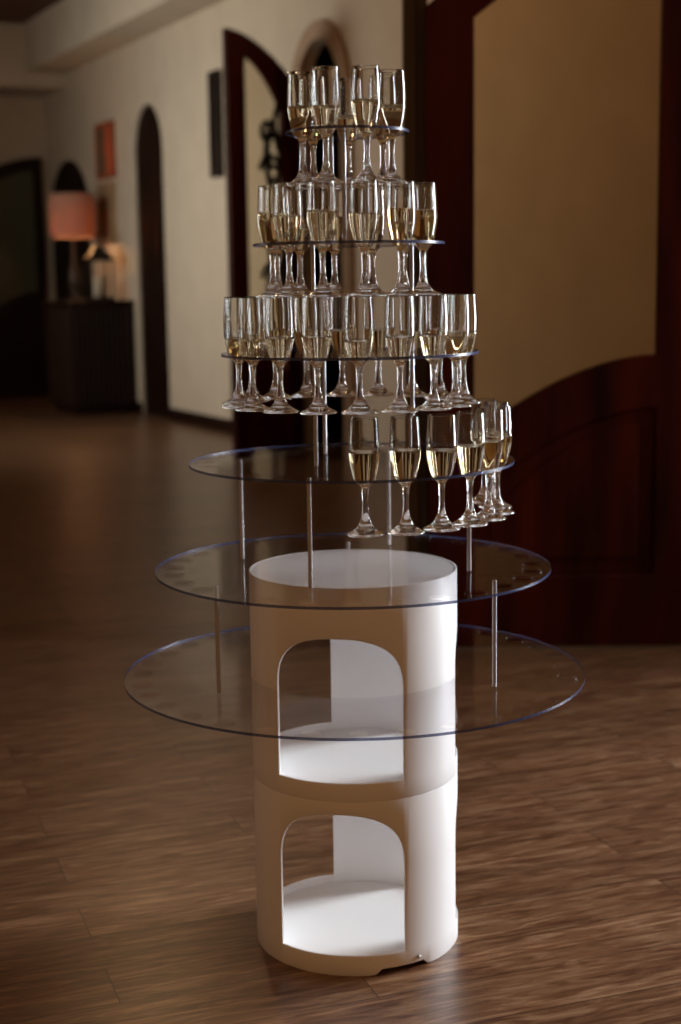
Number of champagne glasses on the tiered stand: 45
